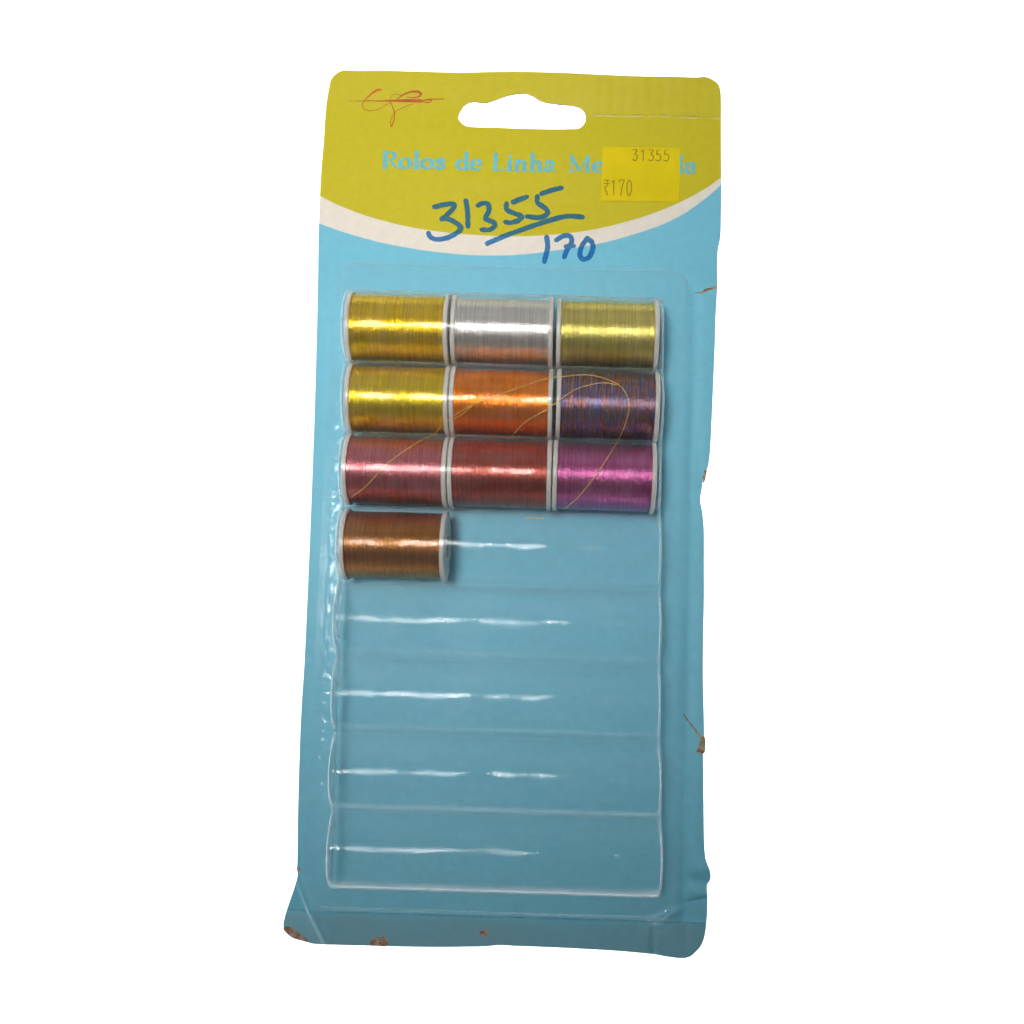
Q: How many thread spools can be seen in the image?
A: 10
